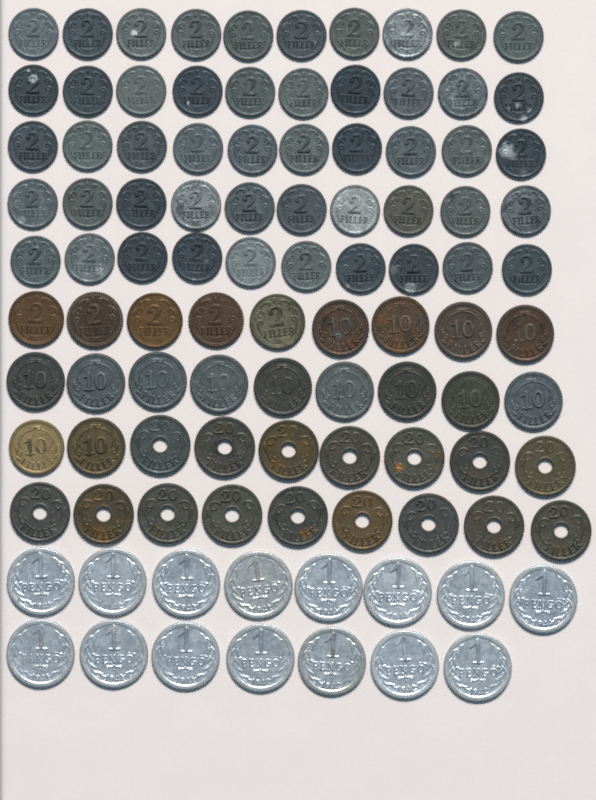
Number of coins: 101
